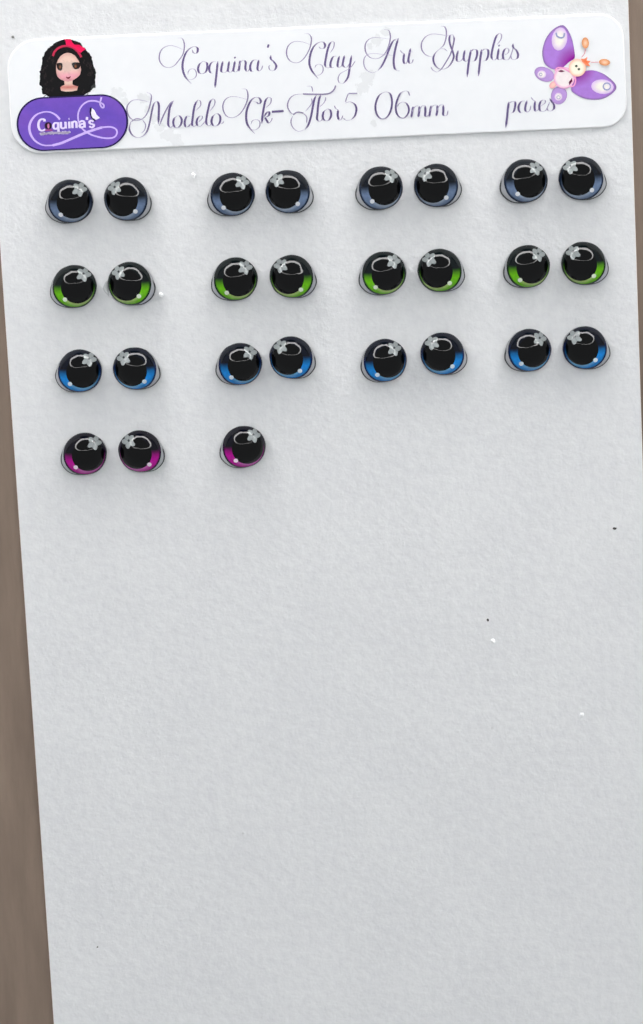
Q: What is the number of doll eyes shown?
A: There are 27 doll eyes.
